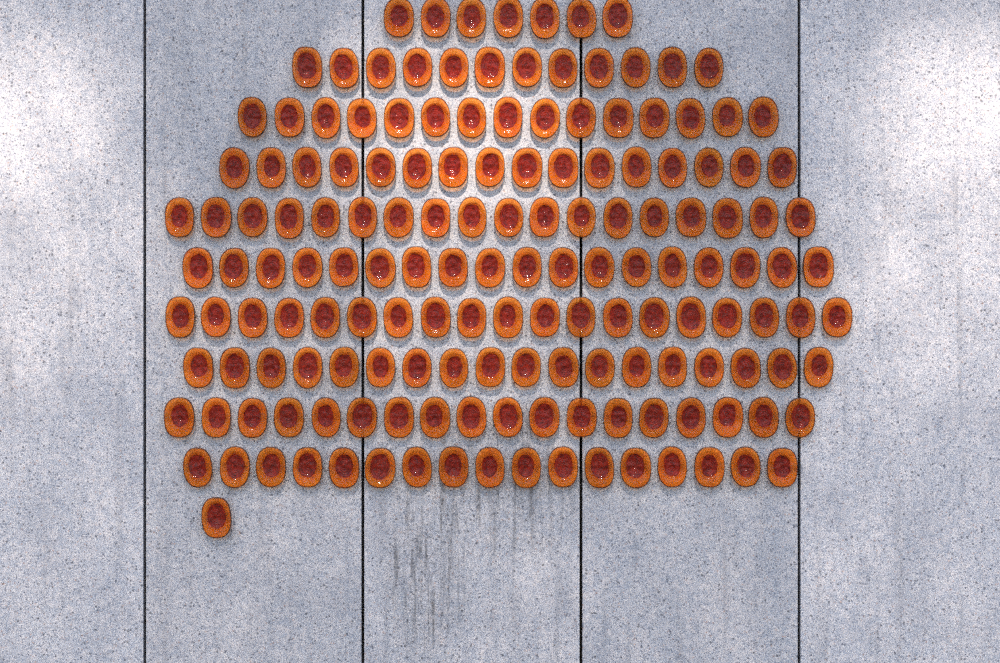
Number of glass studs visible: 159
